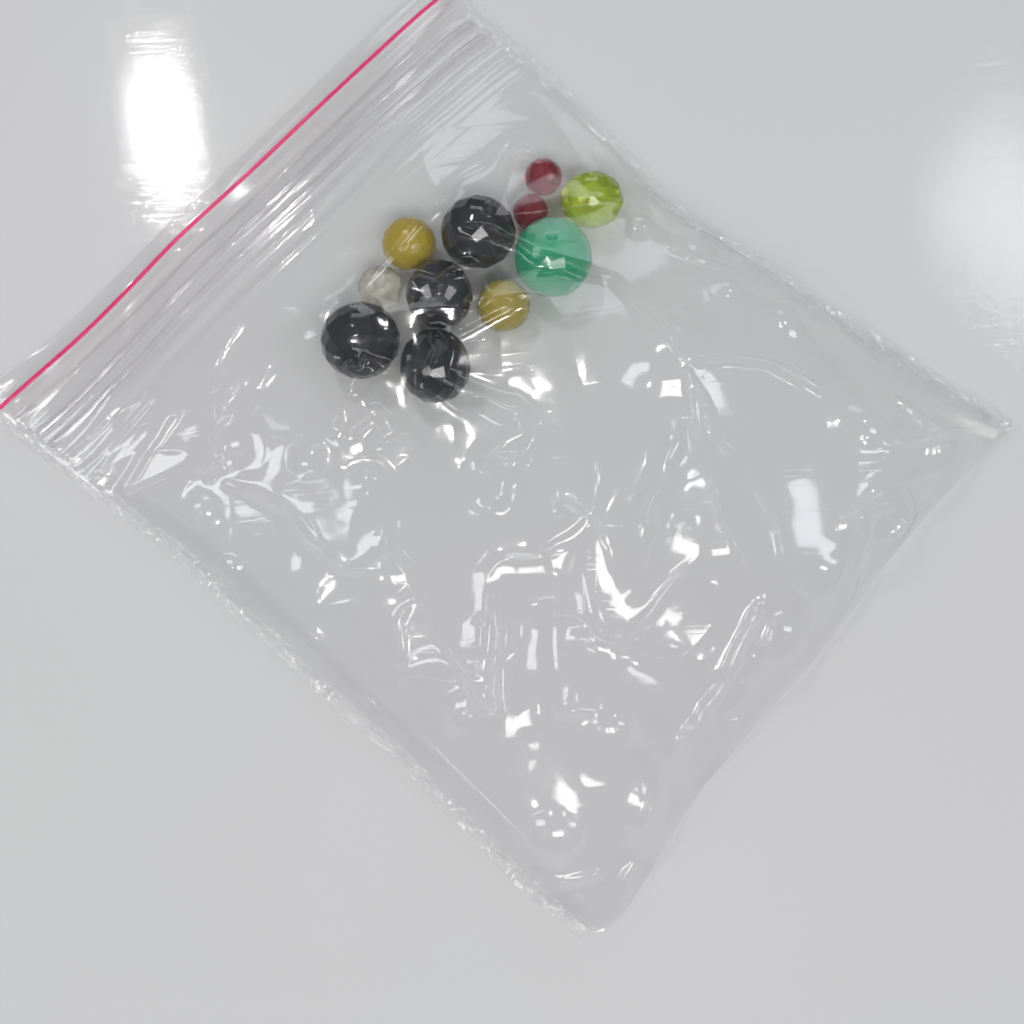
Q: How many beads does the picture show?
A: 11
